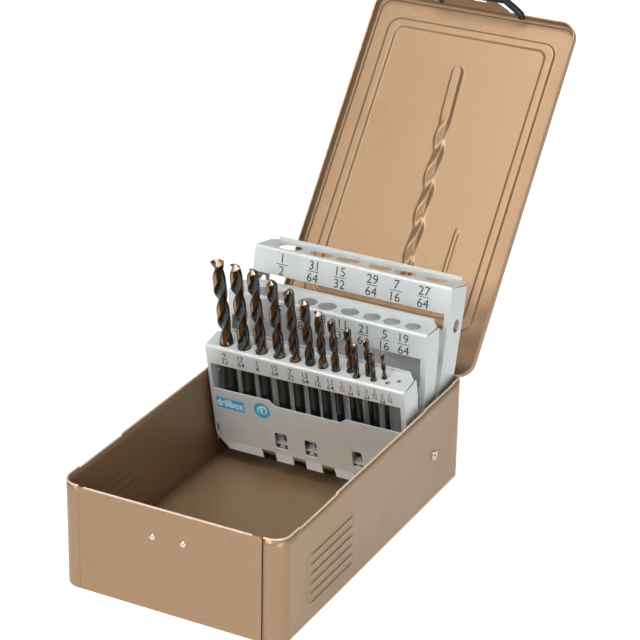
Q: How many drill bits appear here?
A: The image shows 13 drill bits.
